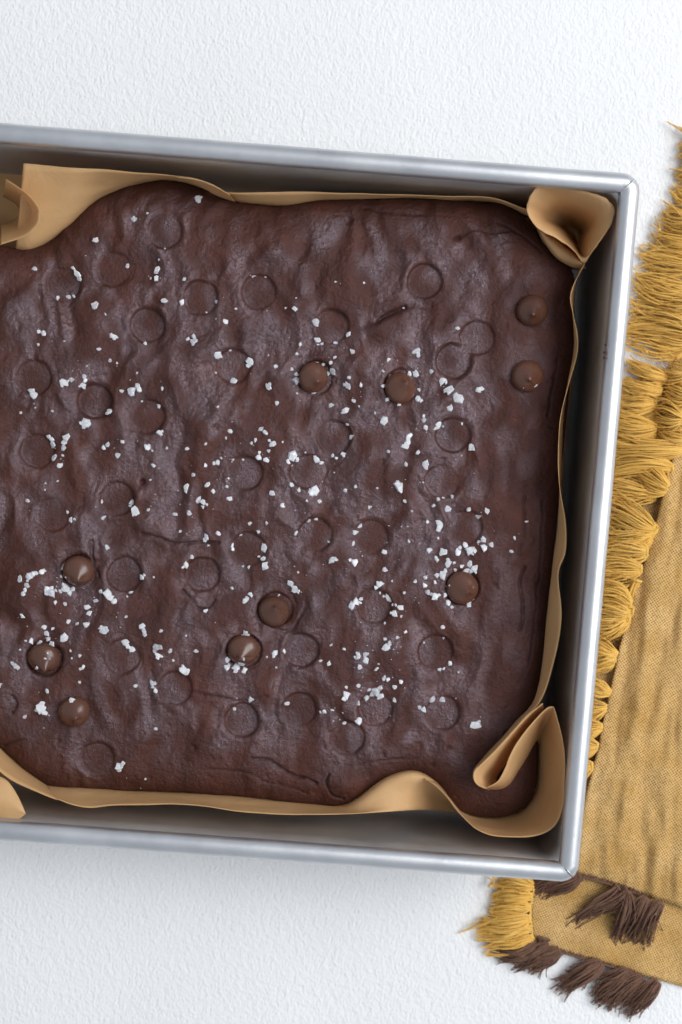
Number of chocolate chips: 10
